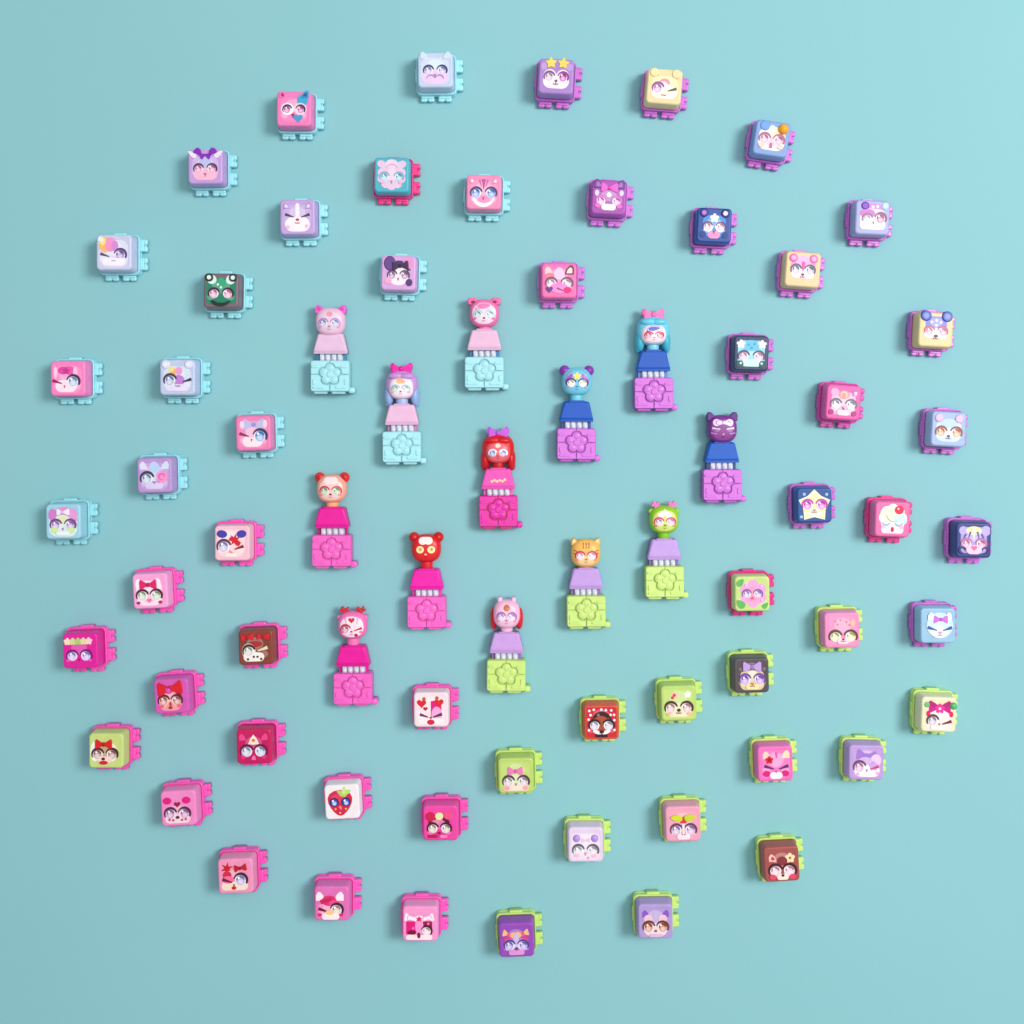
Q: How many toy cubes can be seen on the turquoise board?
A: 58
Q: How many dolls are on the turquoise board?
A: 13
